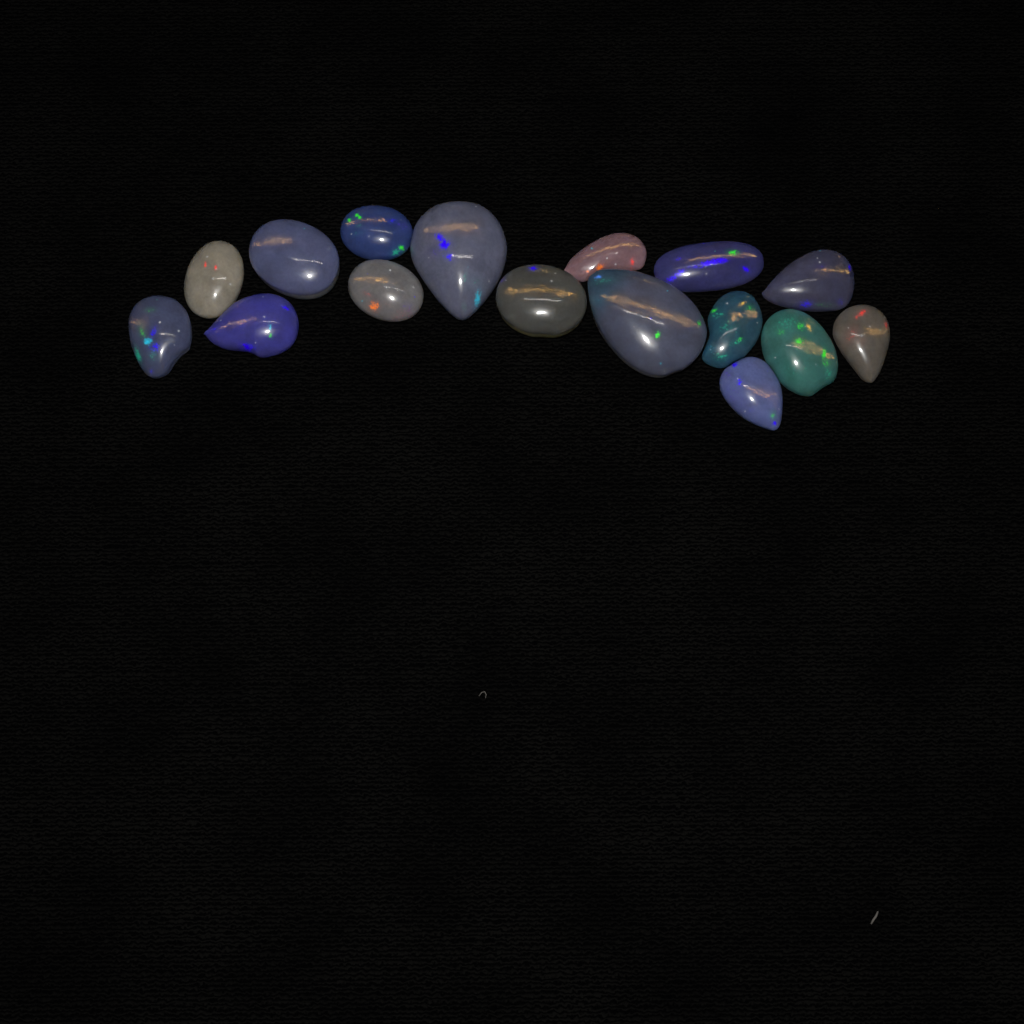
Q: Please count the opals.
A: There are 16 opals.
